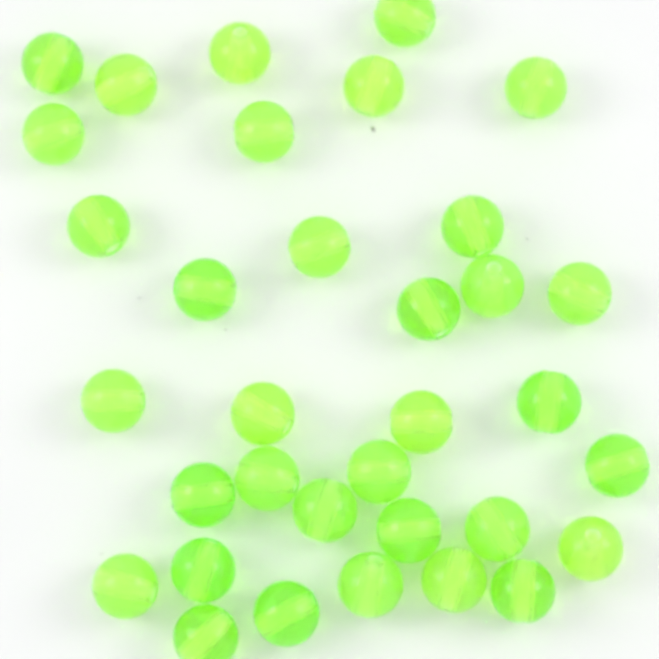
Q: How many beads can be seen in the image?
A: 34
